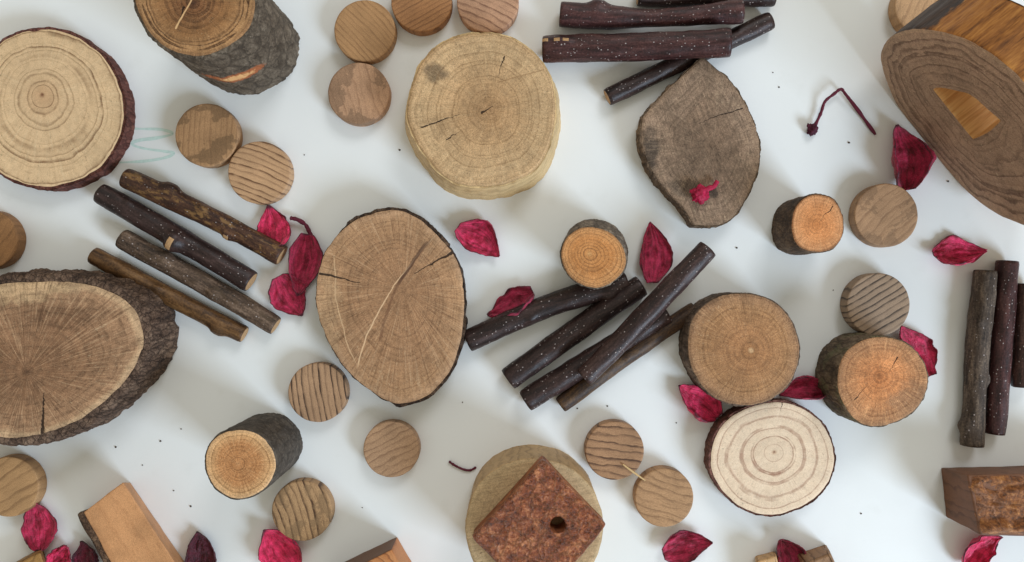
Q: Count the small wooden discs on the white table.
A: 16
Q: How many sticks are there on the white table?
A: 16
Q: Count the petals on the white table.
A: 19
